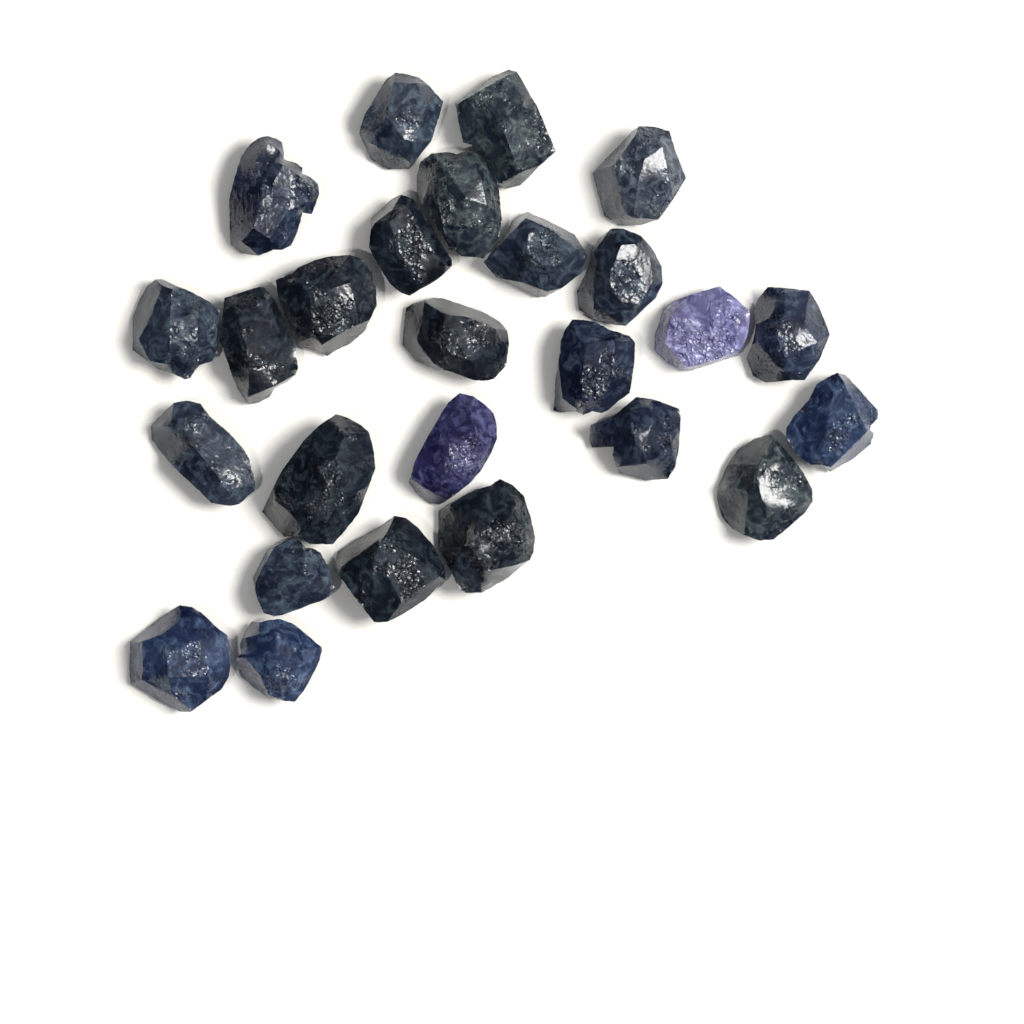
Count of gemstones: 26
